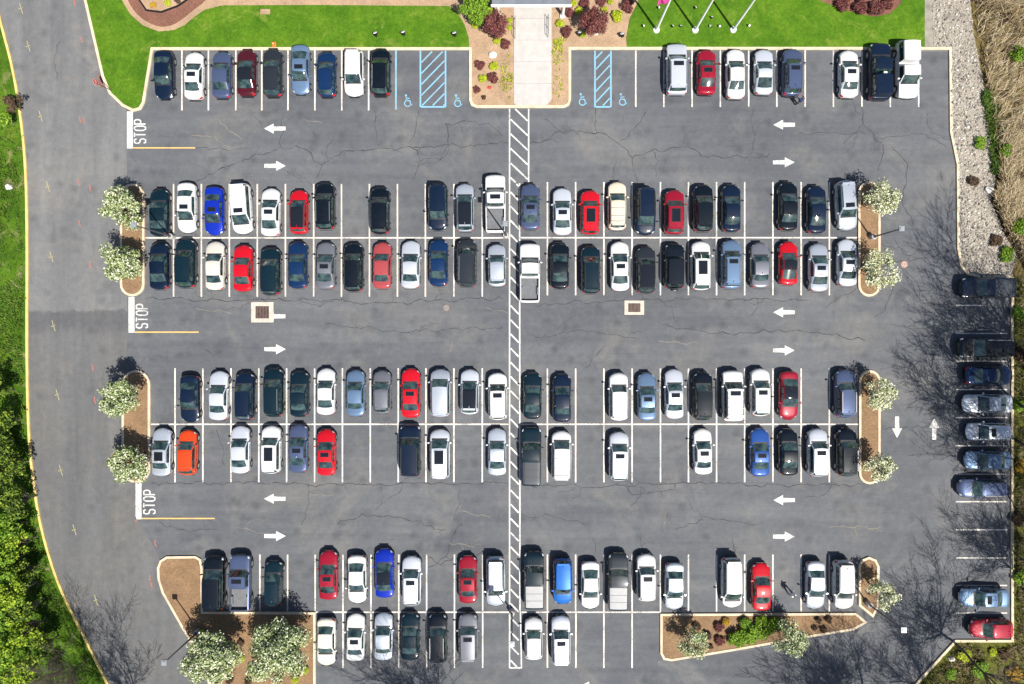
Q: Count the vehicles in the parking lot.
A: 139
